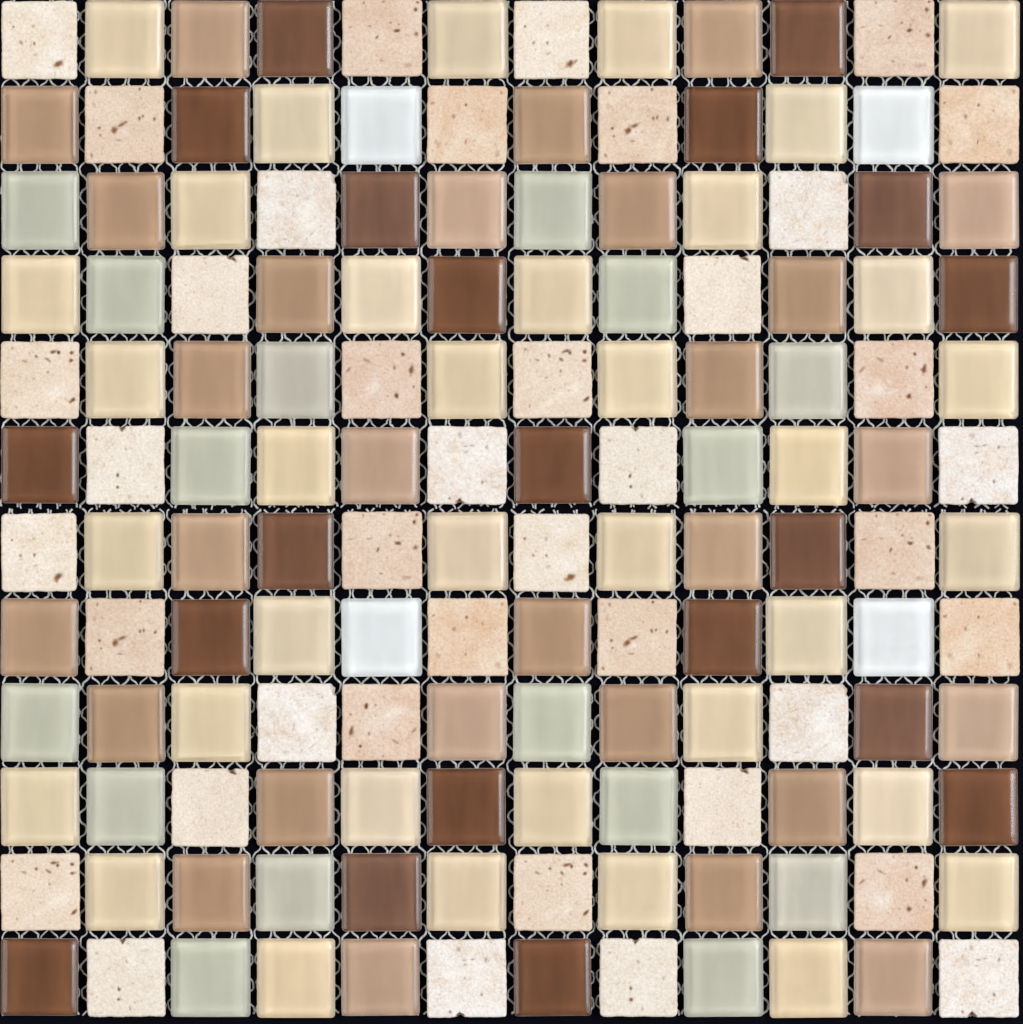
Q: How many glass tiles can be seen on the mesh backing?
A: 104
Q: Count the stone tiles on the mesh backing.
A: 40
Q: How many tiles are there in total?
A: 144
